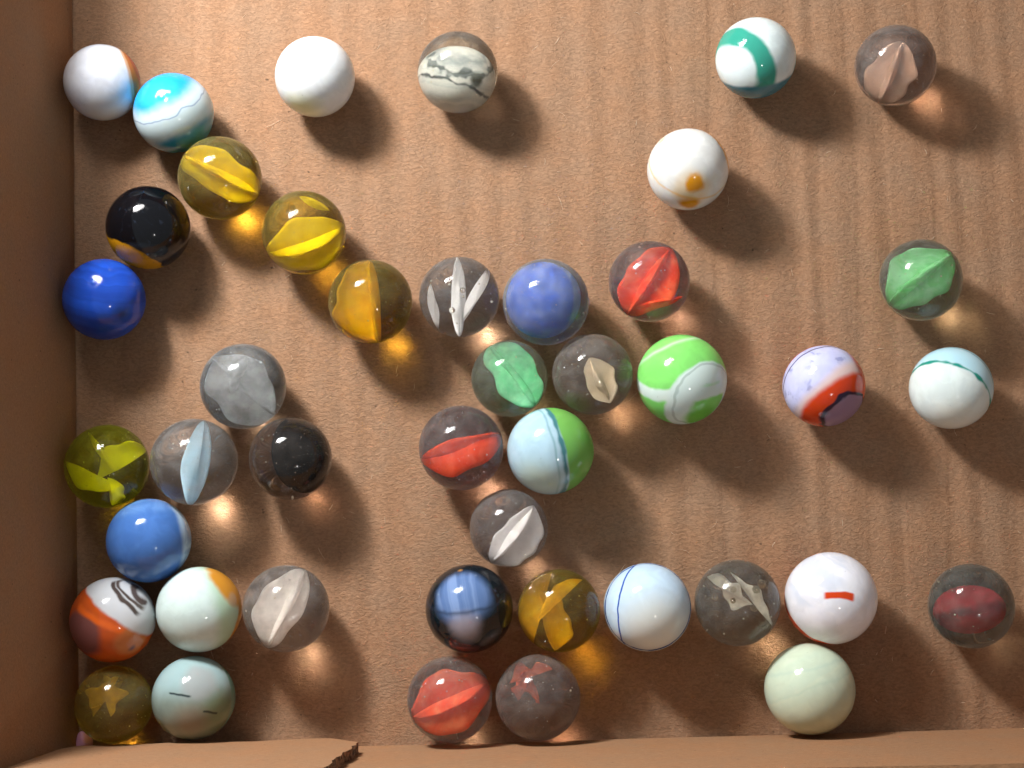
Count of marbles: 43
